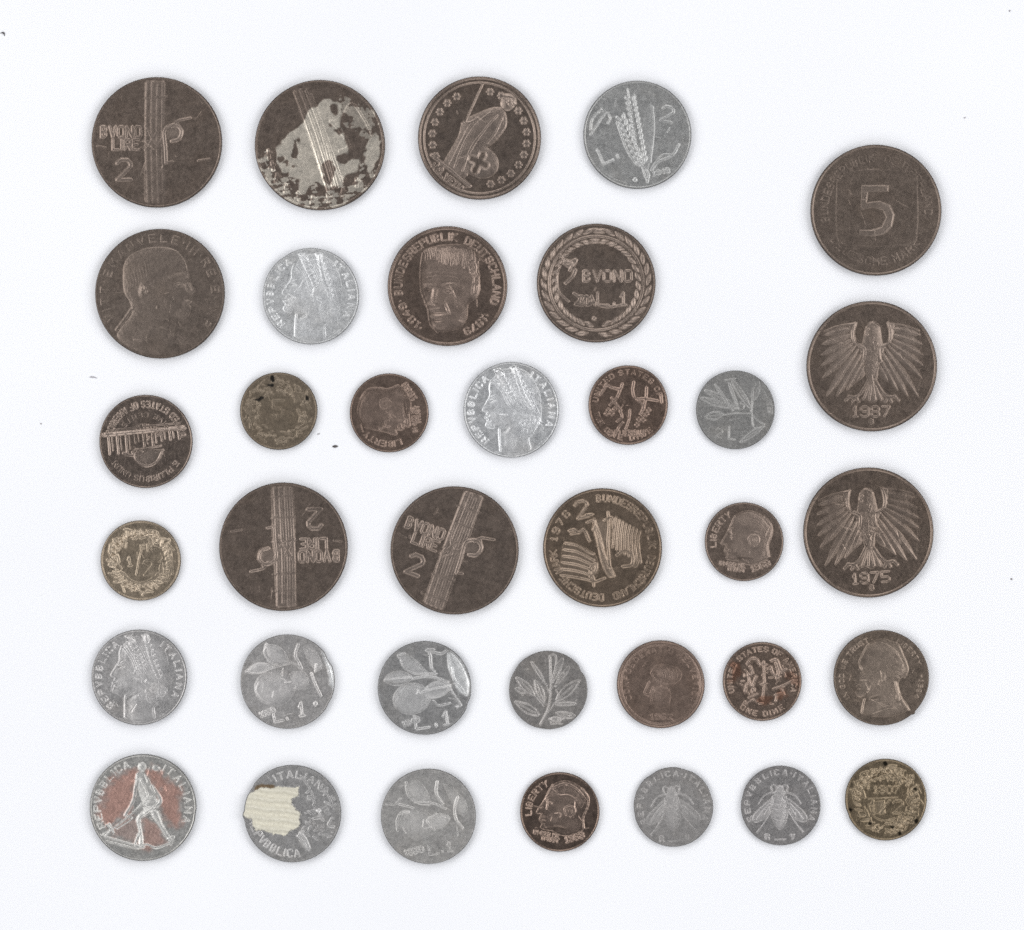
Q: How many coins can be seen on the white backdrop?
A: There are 36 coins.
